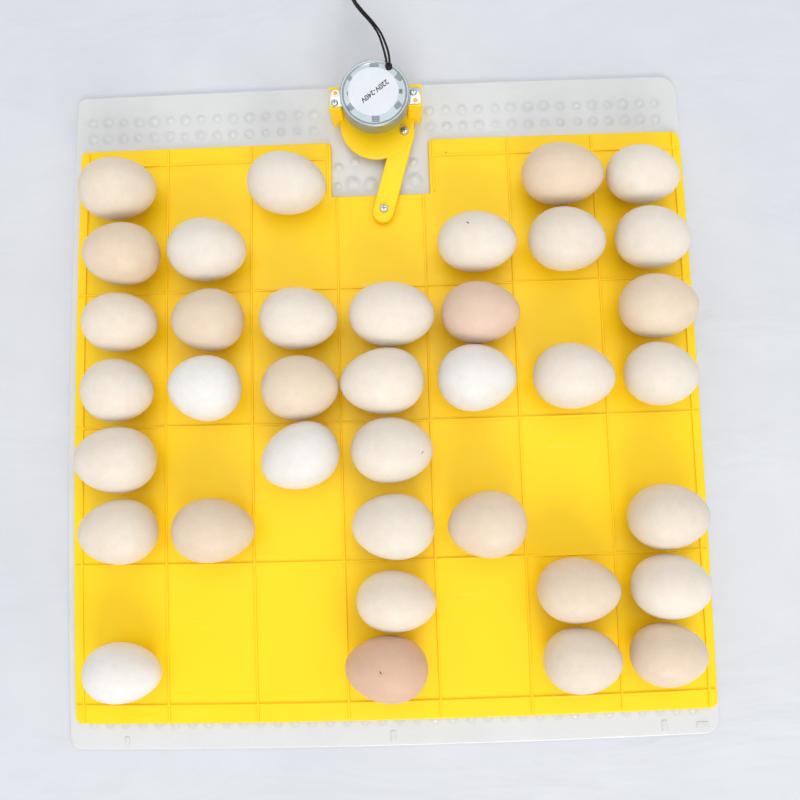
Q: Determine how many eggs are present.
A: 37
